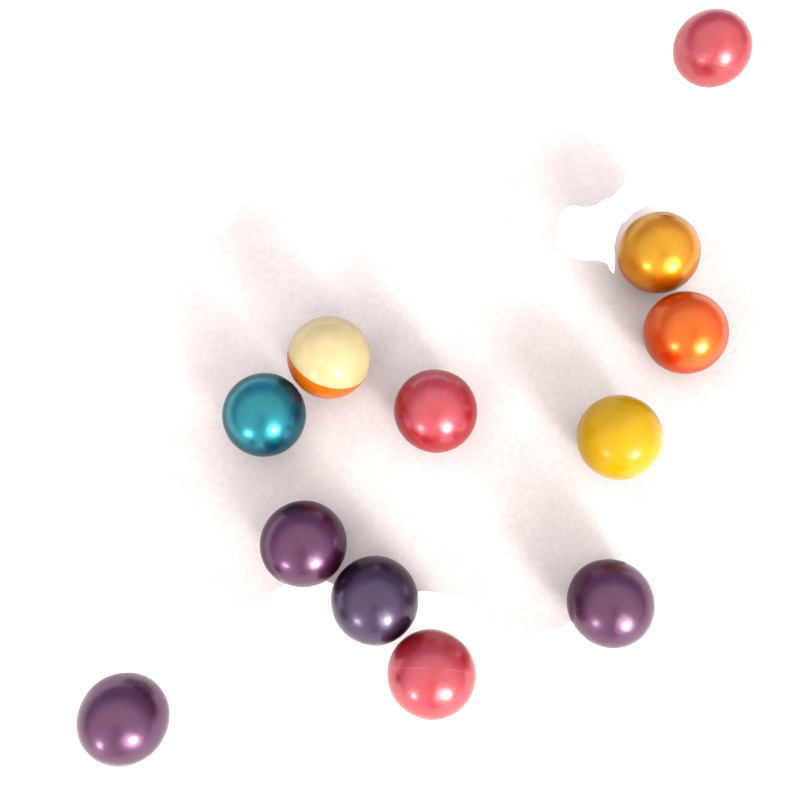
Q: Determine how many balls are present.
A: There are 12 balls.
